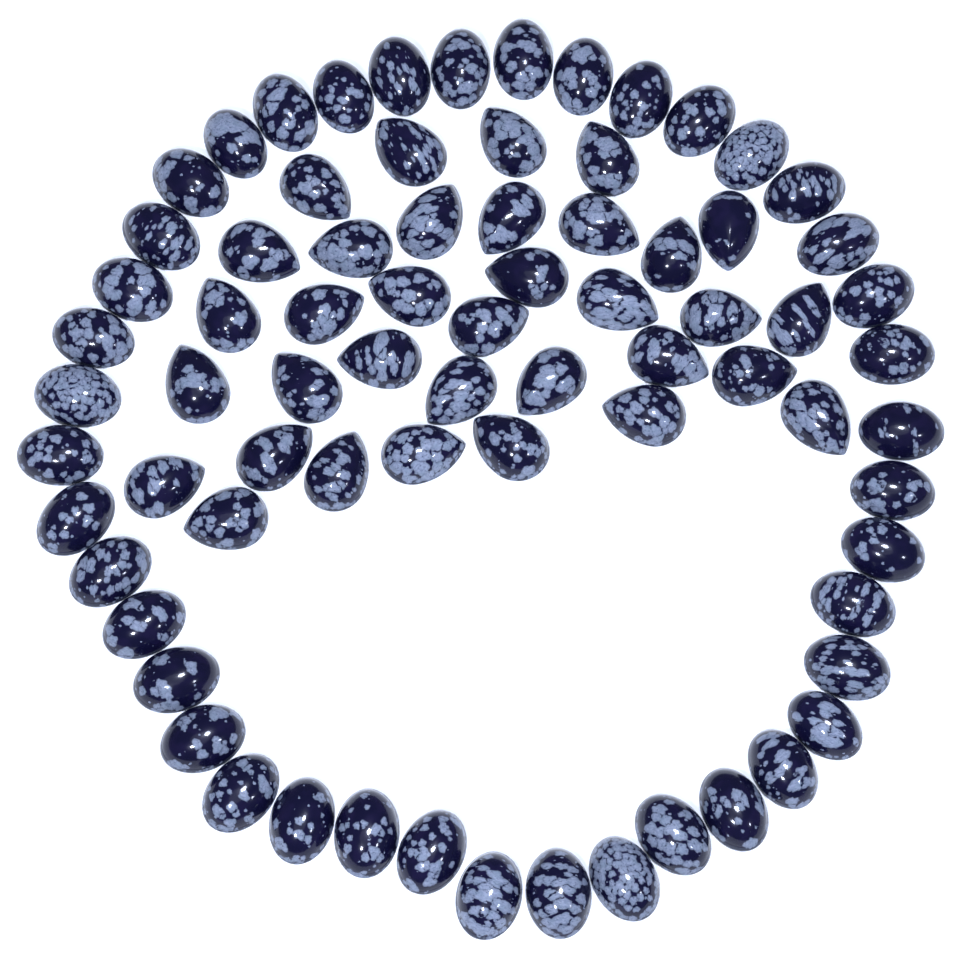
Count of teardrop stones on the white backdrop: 34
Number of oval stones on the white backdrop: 41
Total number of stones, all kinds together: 75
